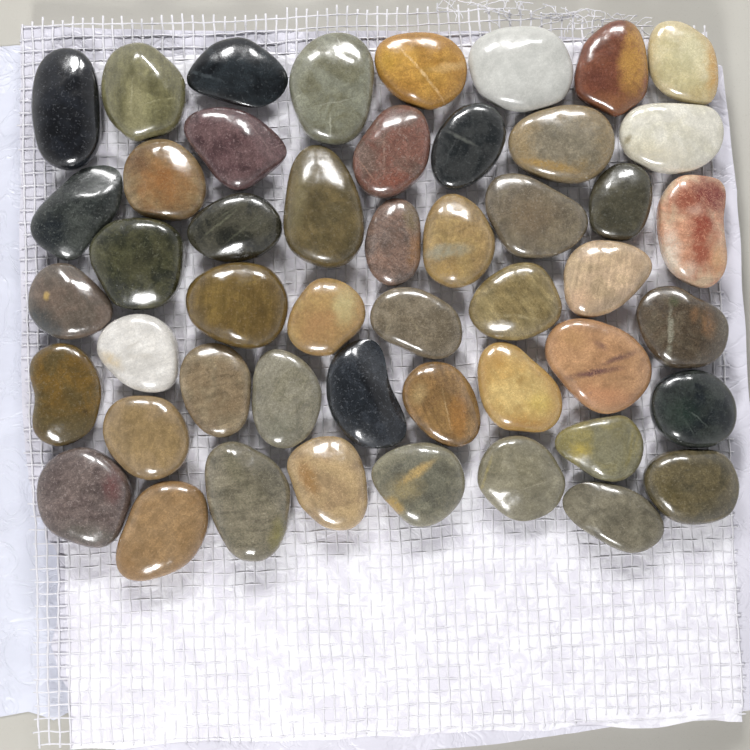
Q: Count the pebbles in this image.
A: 49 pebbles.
